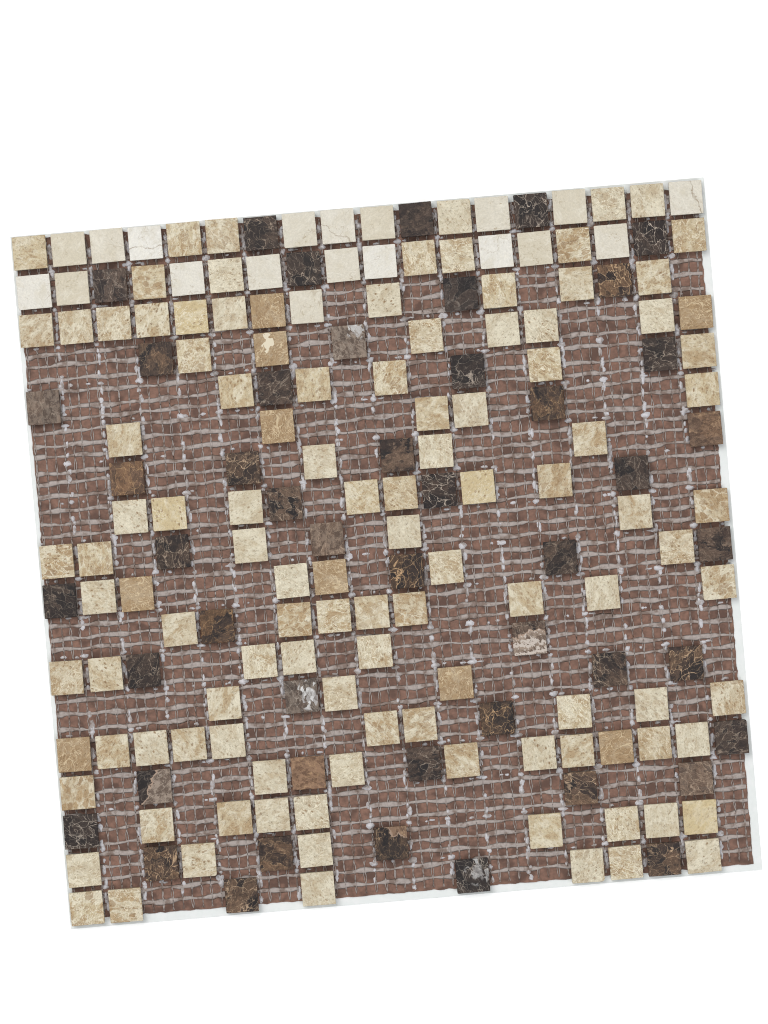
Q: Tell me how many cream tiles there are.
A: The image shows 19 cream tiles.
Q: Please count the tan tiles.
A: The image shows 114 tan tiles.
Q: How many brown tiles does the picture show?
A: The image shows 48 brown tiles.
